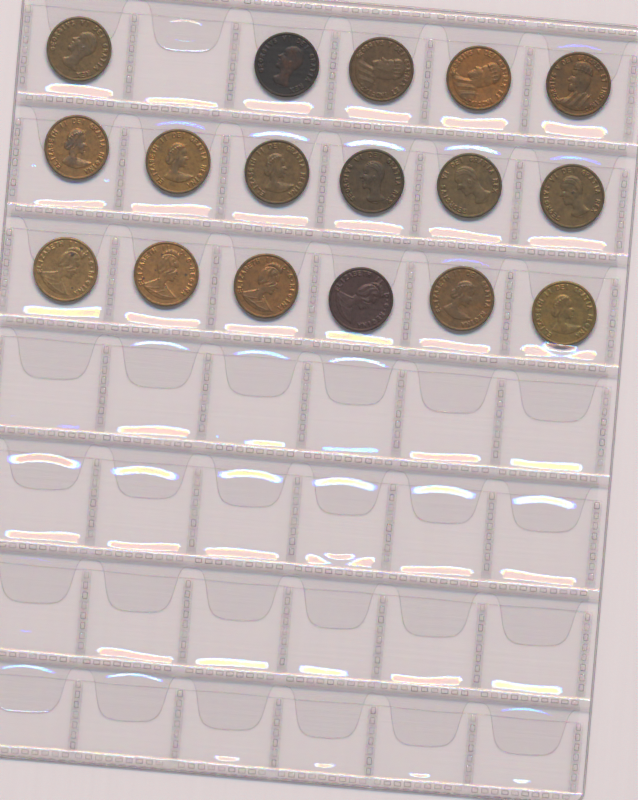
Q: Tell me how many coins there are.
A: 17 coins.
